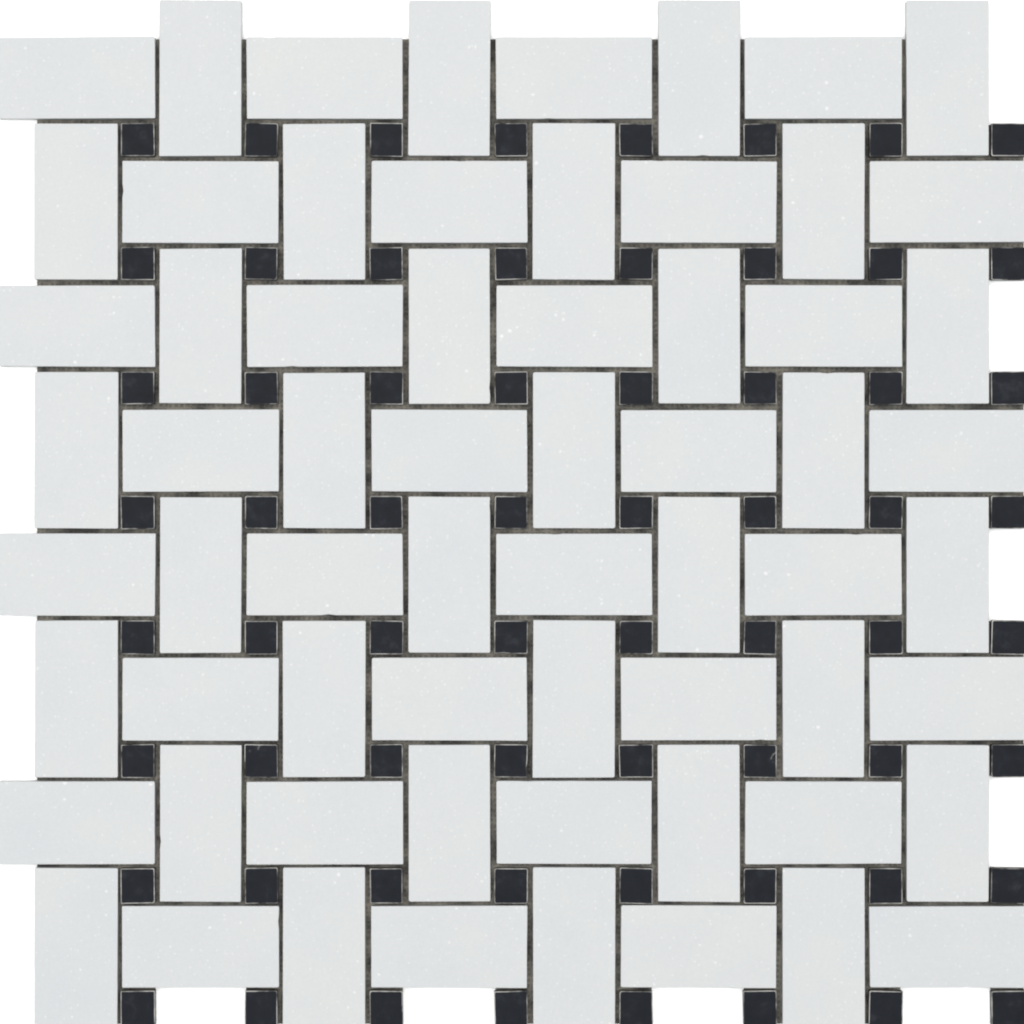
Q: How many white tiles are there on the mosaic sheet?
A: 64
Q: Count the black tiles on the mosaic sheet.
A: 64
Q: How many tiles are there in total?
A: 128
